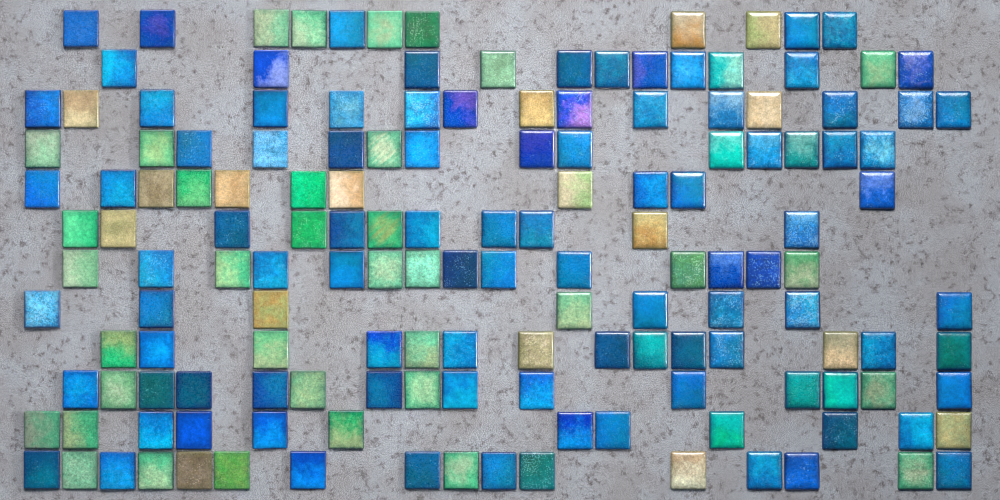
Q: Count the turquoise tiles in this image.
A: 10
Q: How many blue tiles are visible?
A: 90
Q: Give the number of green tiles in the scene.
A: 36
